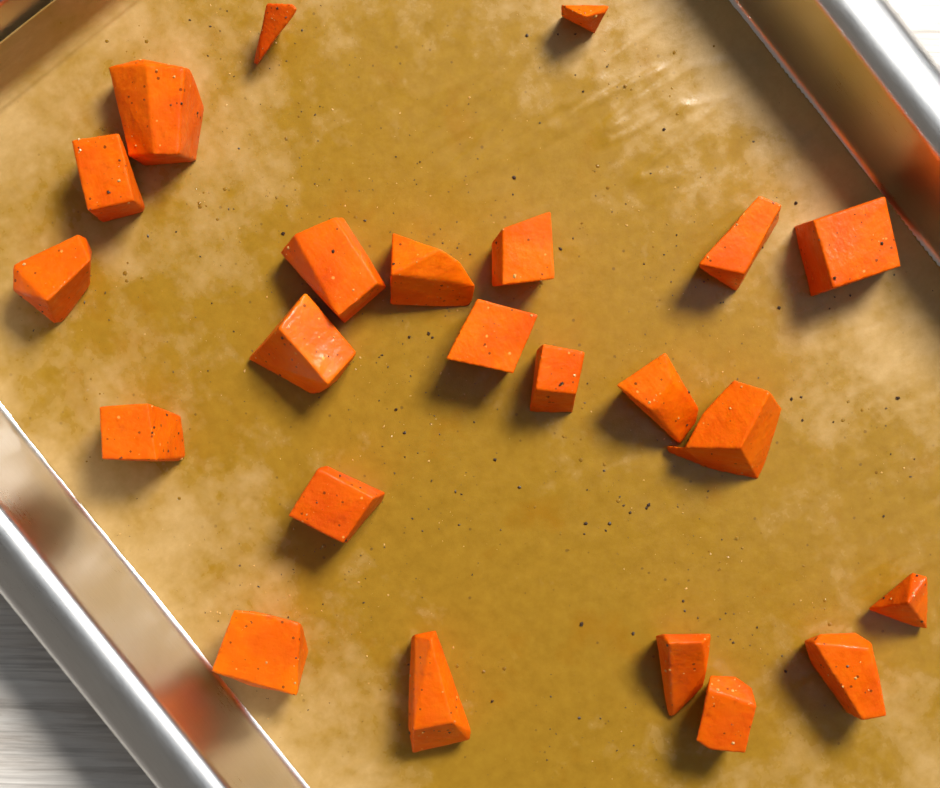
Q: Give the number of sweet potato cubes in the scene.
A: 23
